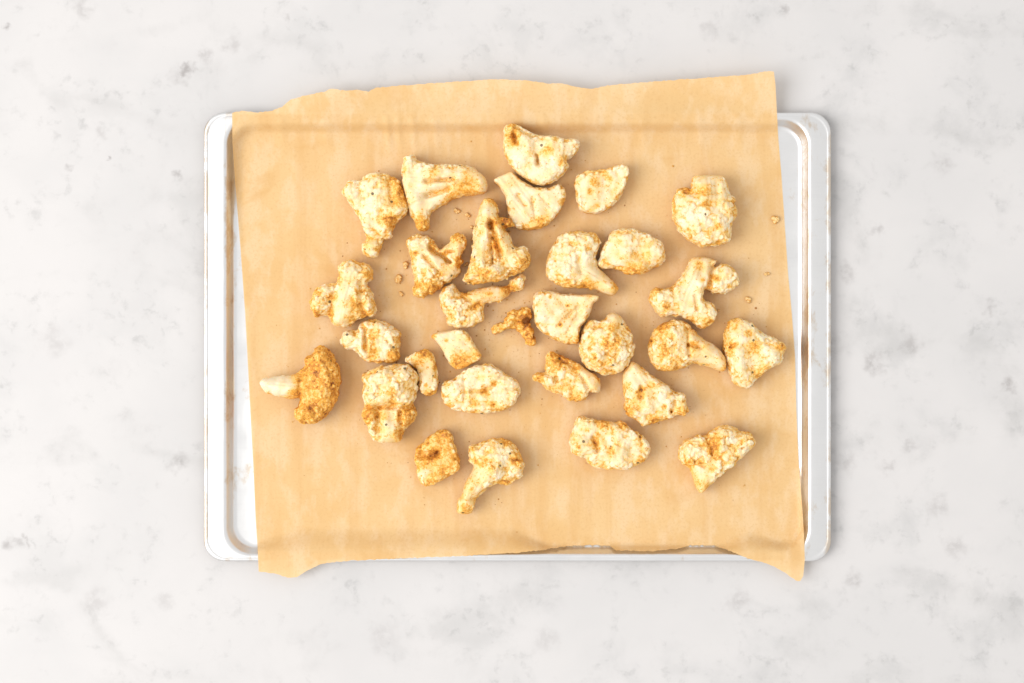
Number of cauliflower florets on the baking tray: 30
